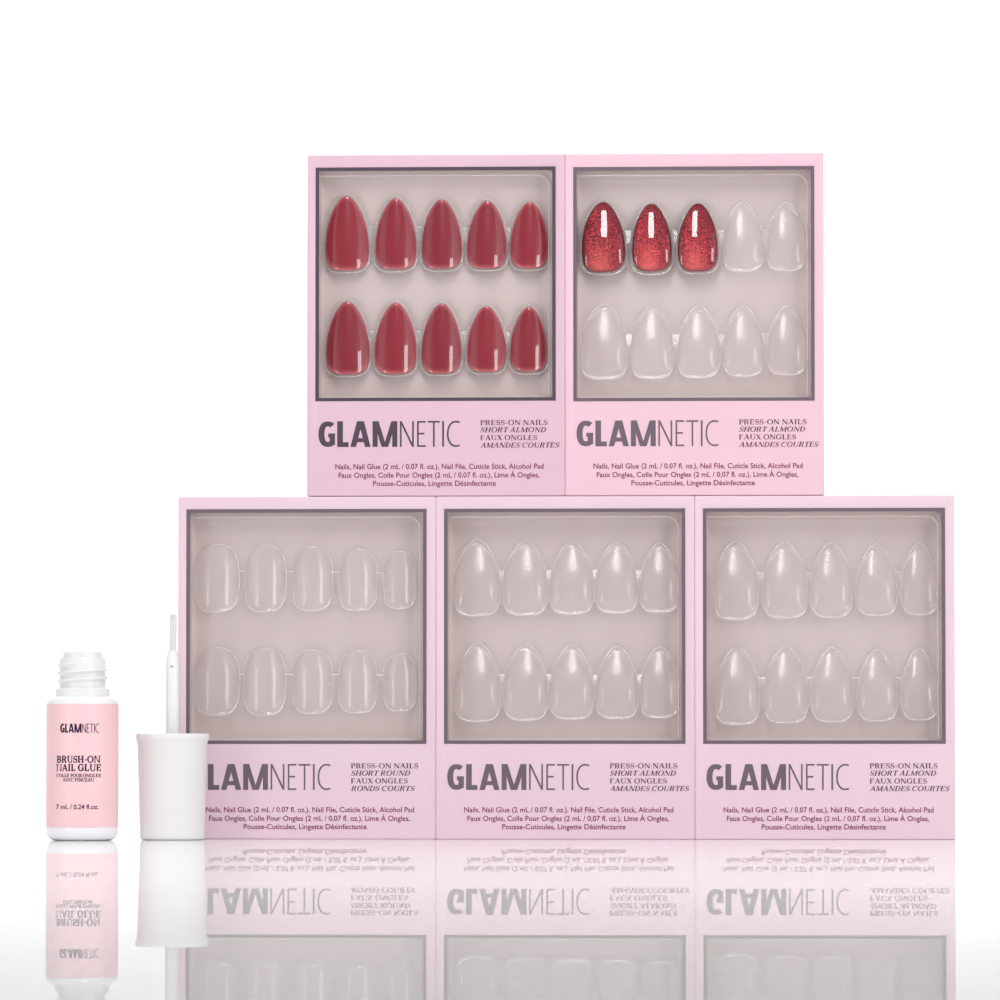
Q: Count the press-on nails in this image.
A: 13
